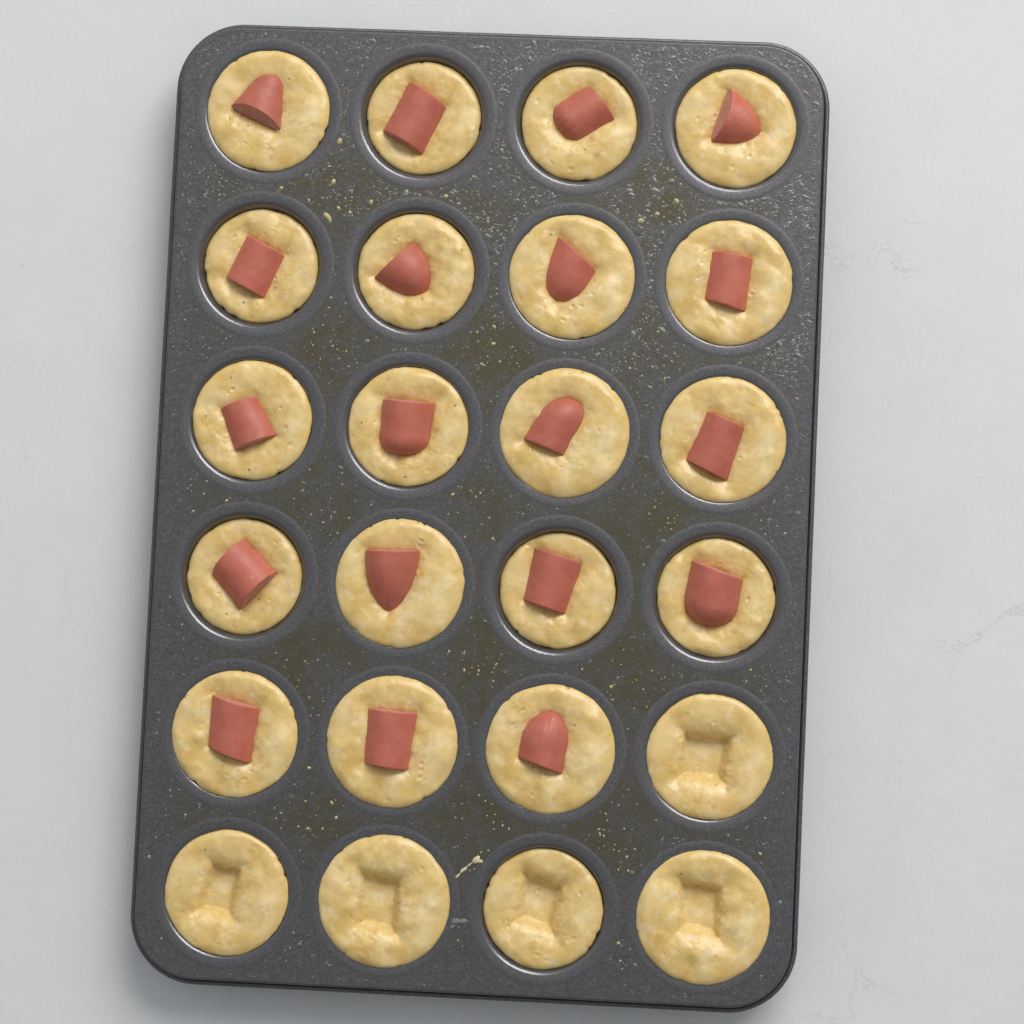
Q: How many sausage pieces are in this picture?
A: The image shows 19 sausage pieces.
